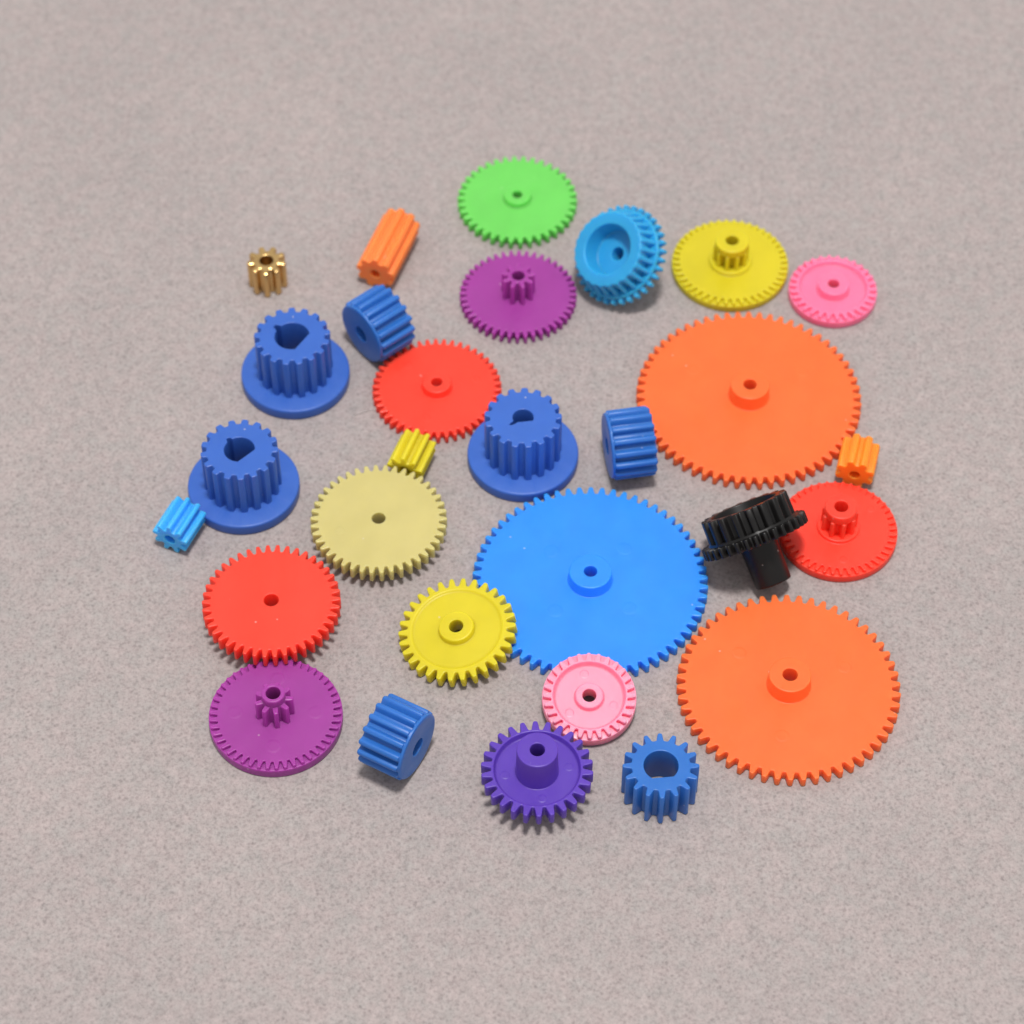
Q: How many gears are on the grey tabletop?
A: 29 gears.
